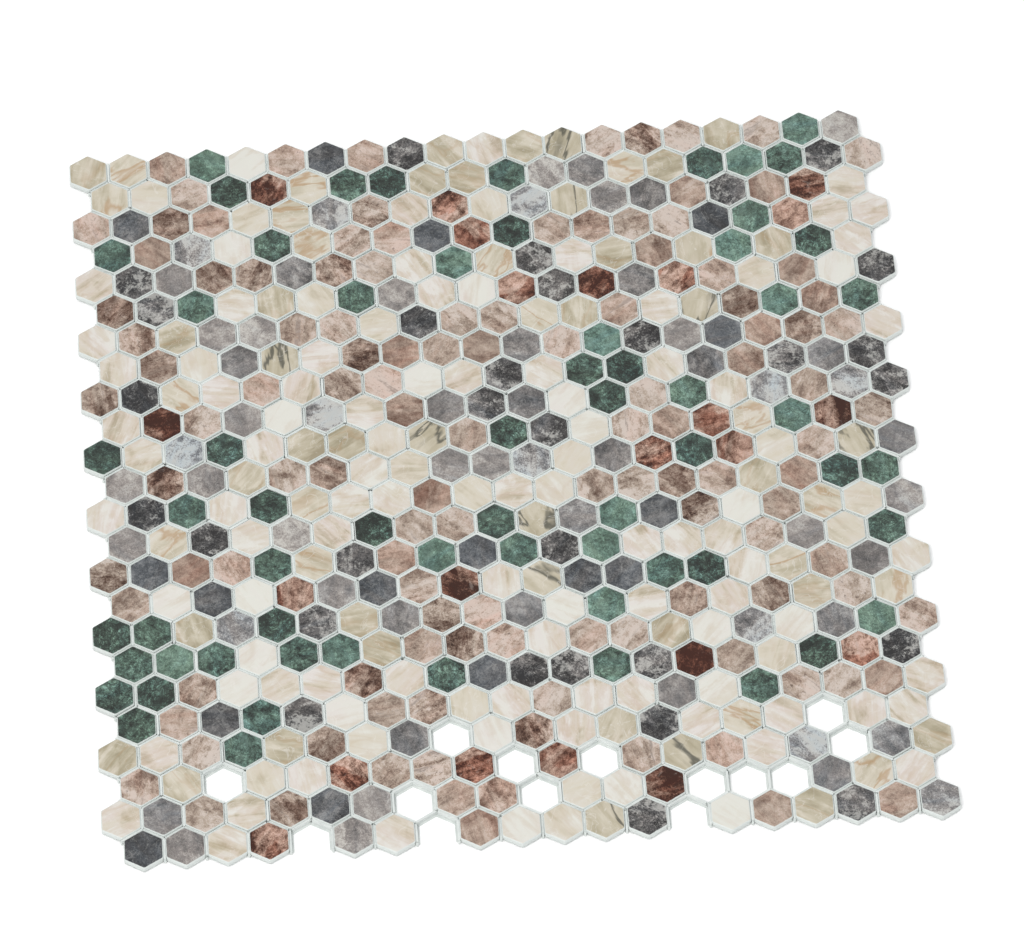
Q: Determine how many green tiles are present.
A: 63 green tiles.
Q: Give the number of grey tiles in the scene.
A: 101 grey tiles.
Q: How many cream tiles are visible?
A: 162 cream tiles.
